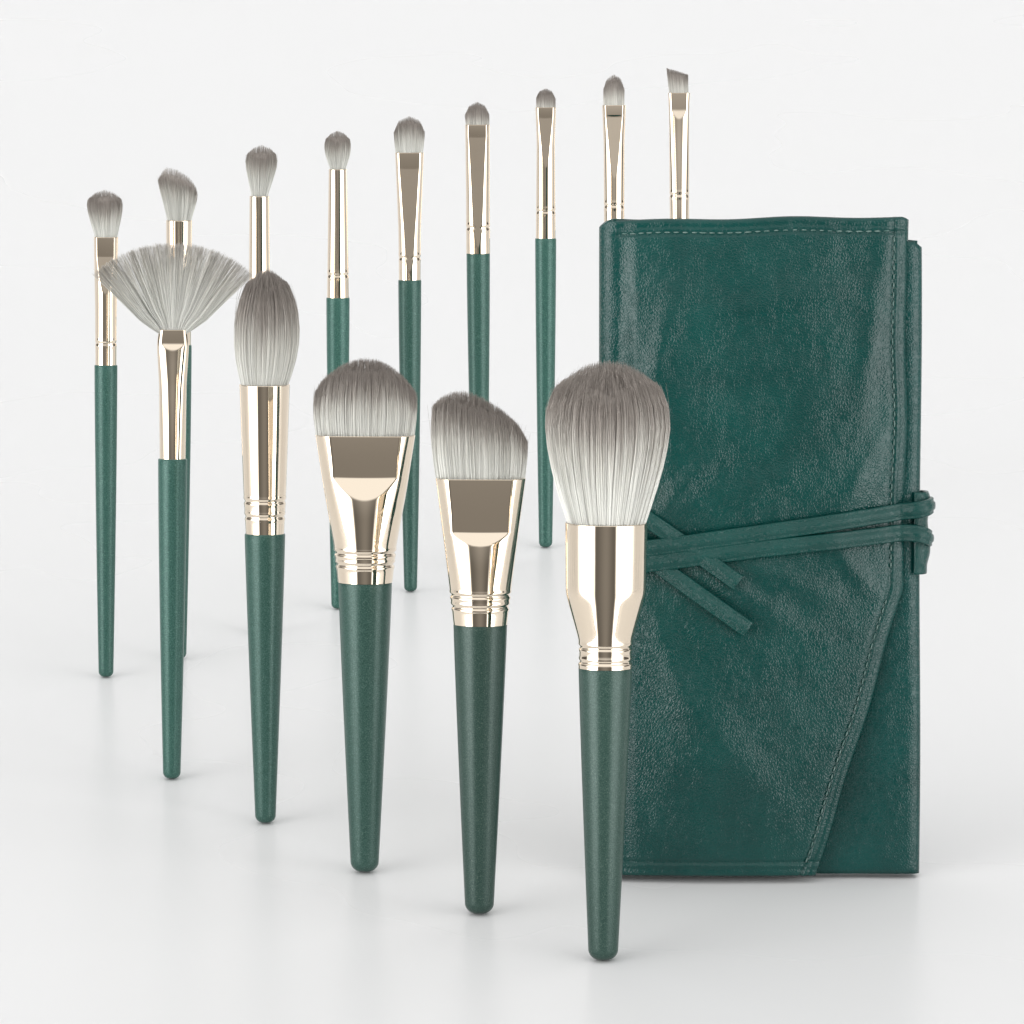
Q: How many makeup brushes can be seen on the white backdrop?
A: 14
